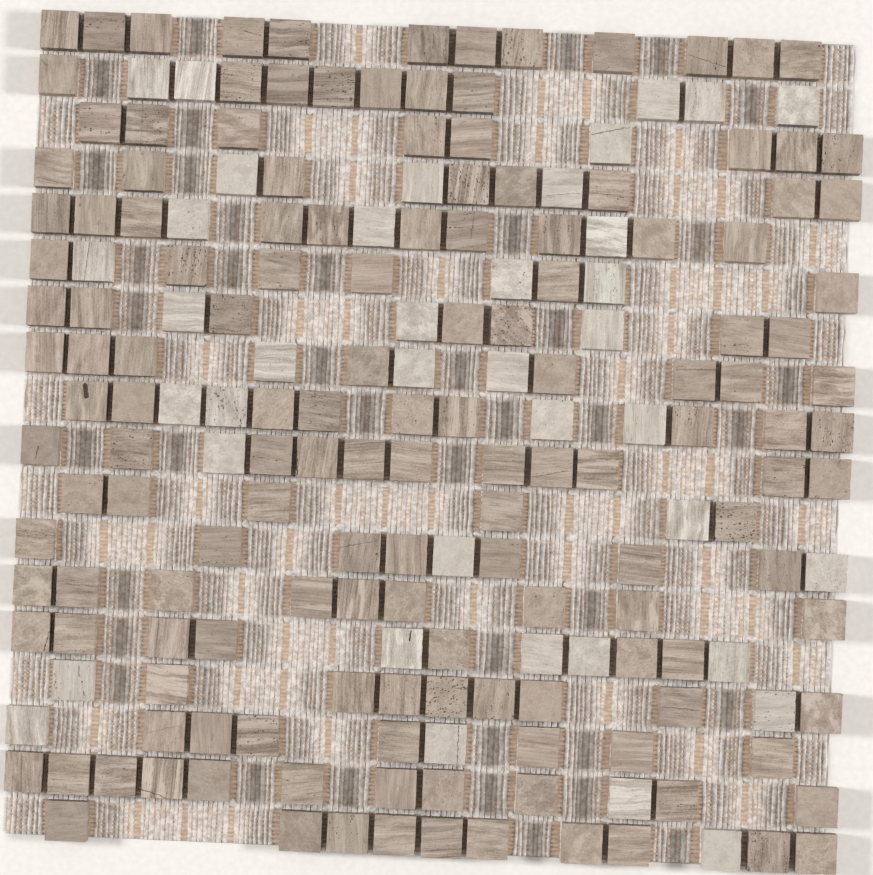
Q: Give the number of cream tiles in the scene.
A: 39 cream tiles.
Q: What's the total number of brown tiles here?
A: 150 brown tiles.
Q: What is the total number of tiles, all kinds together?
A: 189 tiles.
